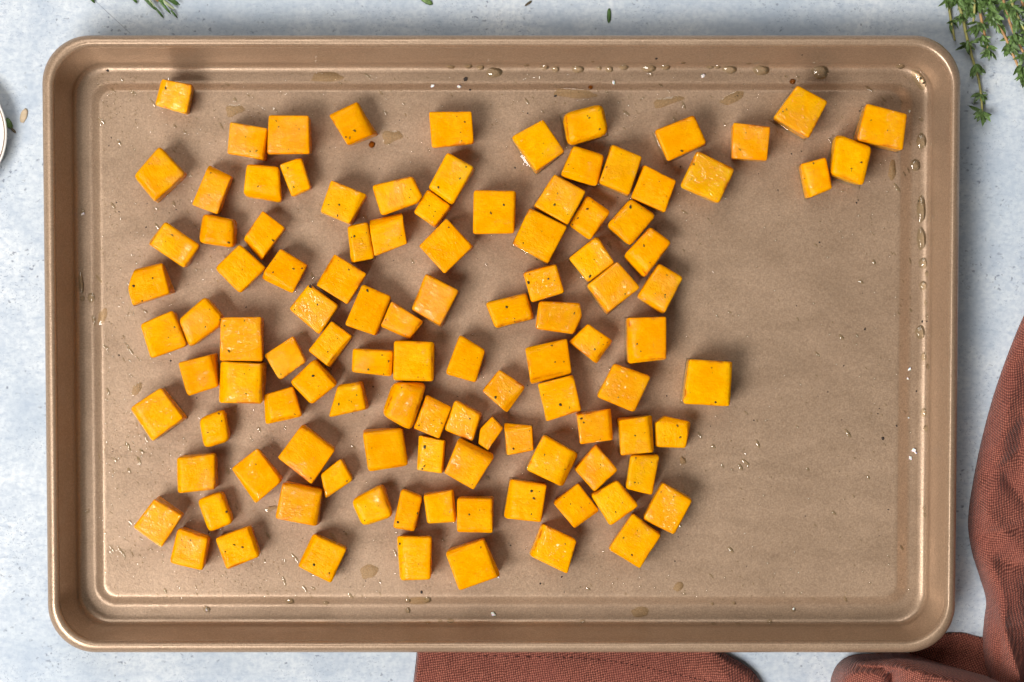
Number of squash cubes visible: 109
